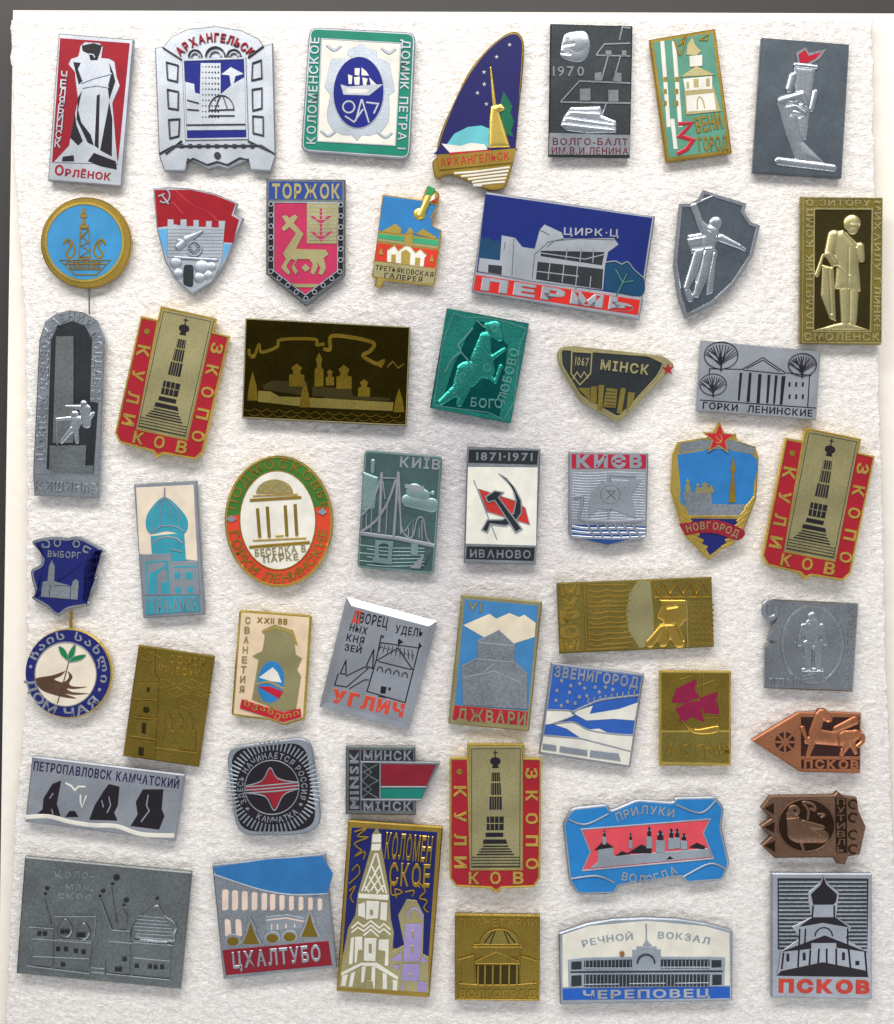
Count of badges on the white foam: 50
